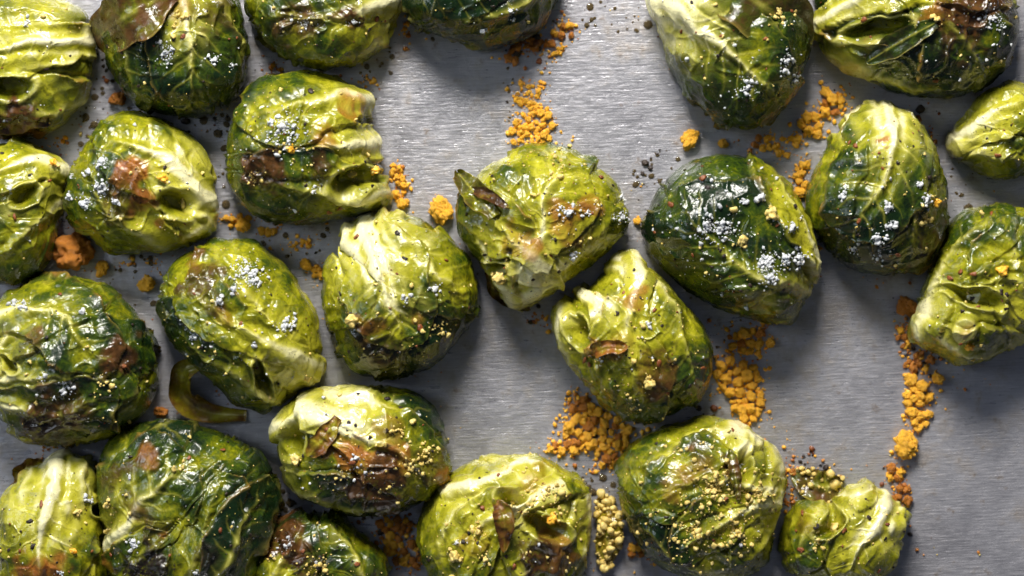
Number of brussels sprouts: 25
